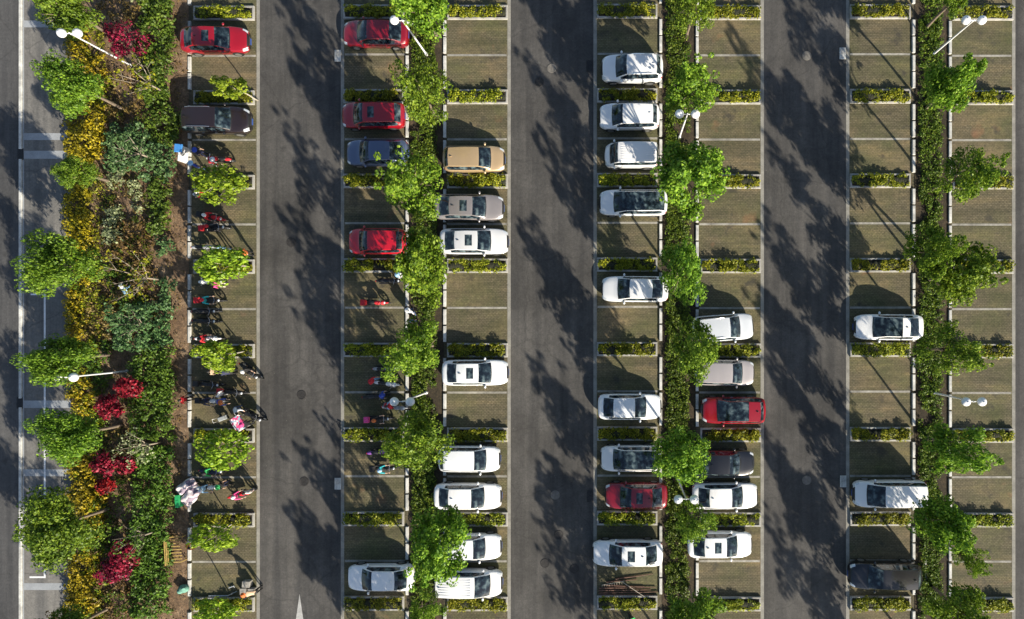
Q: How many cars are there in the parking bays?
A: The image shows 33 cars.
